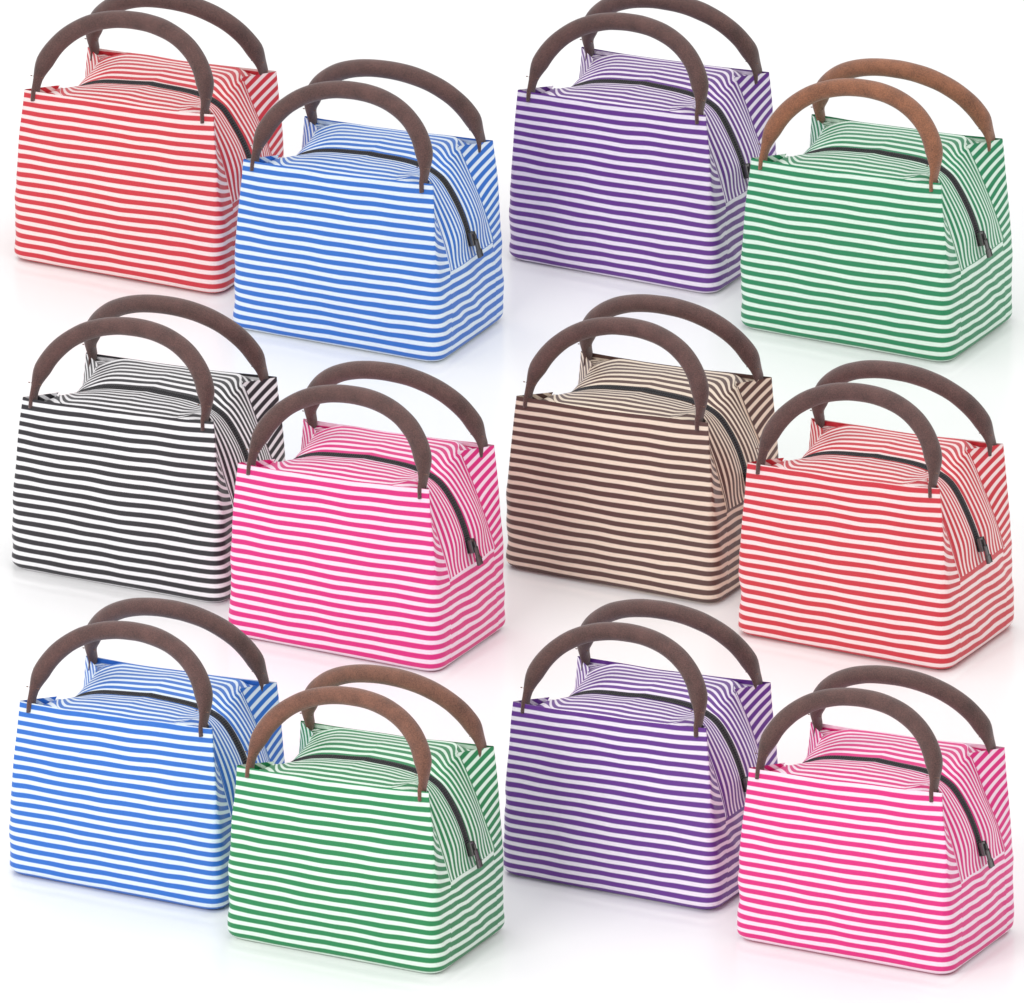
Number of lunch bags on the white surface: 12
